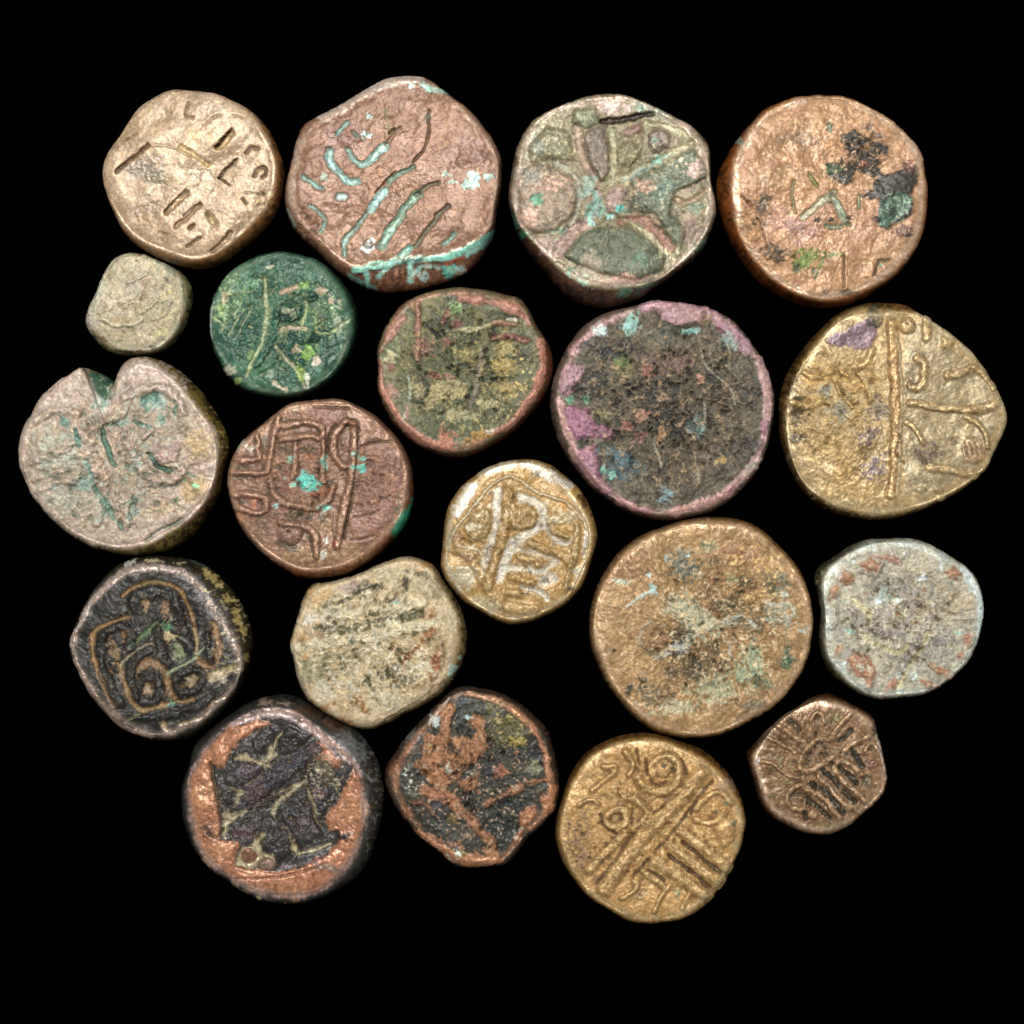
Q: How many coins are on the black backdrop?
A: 20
